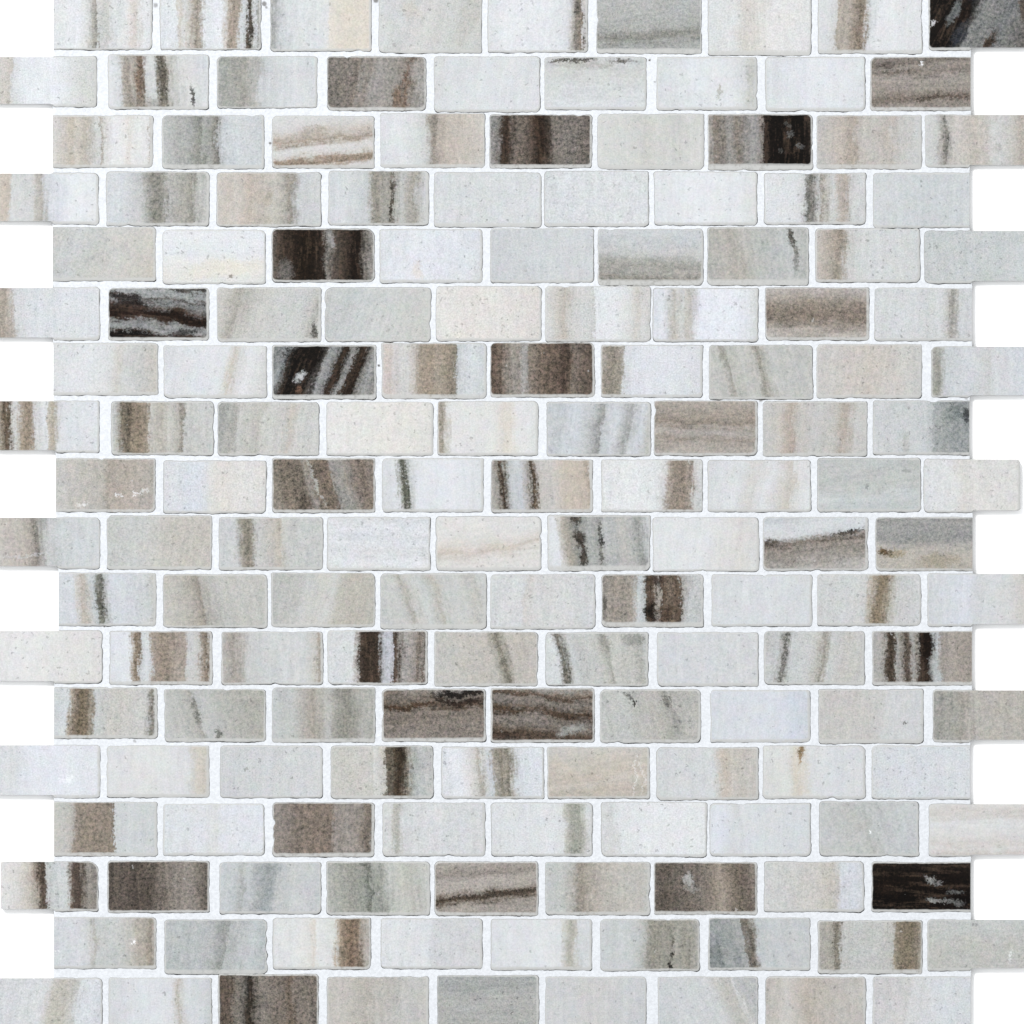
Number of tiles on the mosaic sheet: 162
